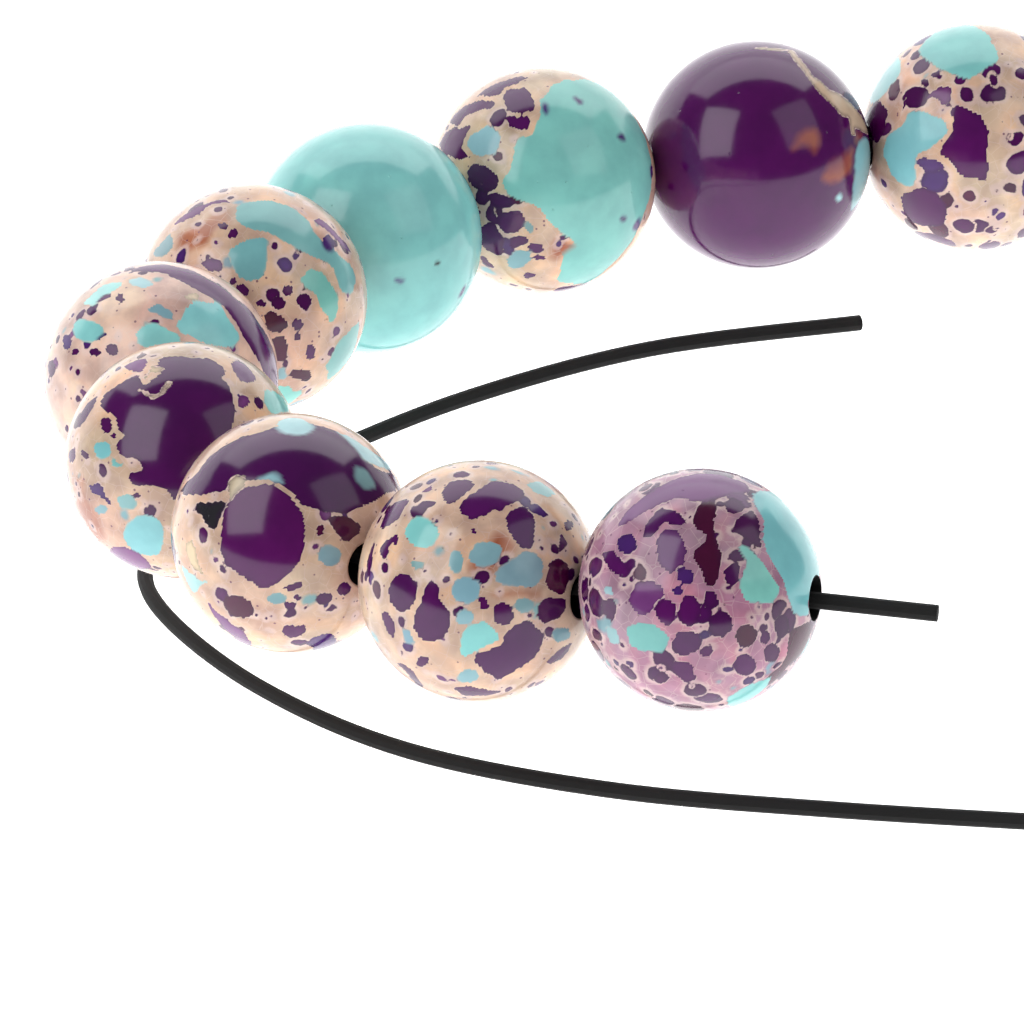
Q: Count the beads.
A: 10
